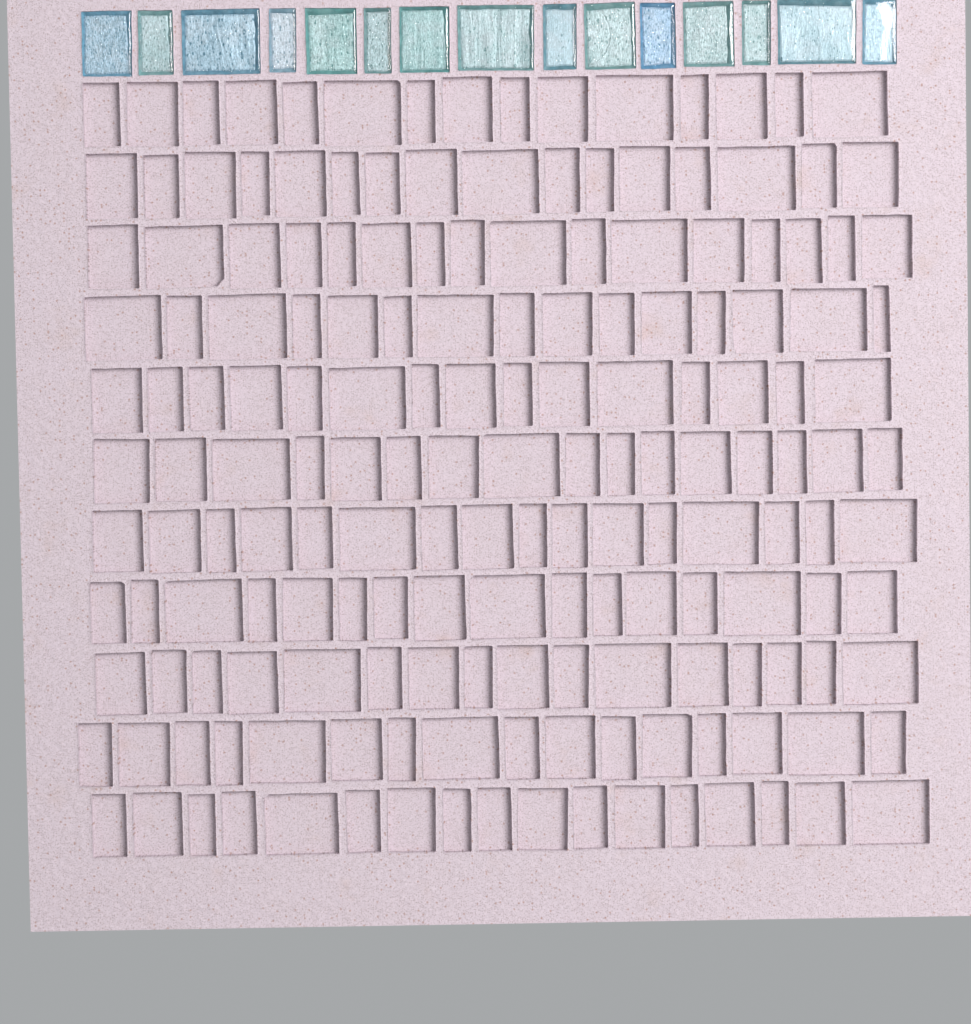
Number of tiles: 15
